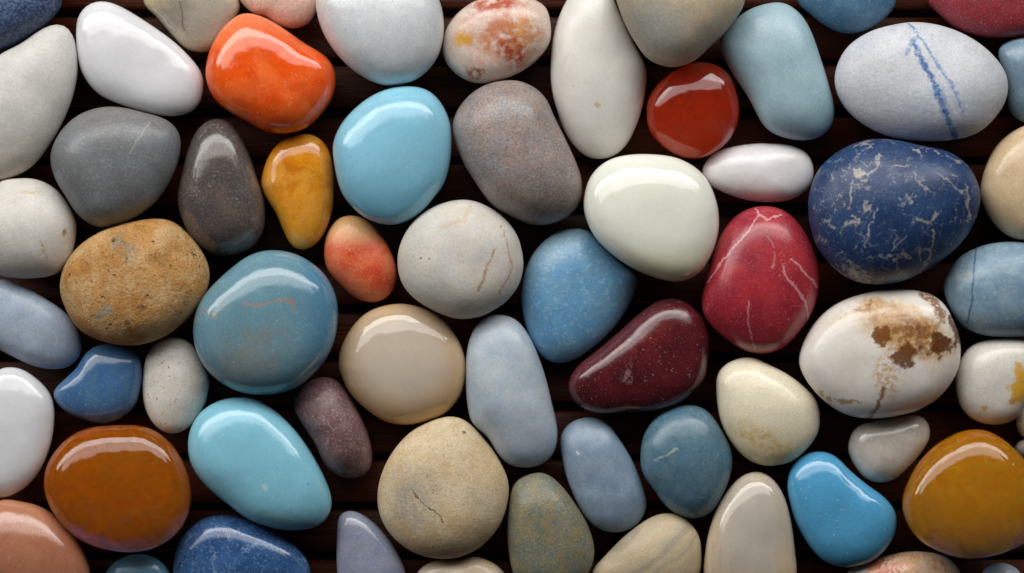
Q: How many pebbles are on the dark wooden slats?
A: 64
